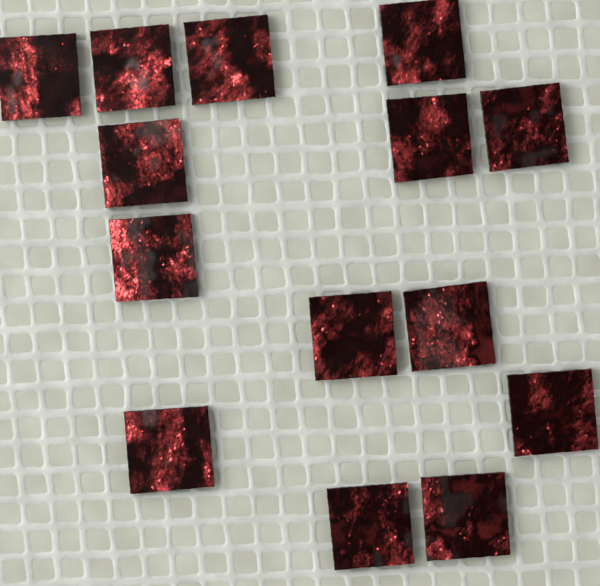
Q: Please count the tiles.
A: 14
